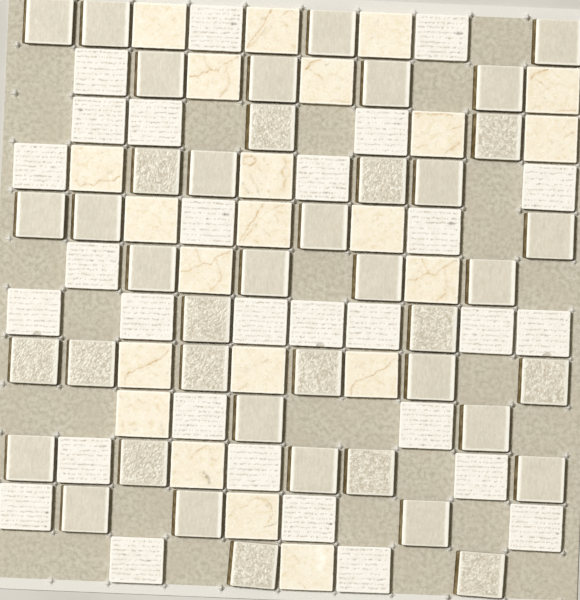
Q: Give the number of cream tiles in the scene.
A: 22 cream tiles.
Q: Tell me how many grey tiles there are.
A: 42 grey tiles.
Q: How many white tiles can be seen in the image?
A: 29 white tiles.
